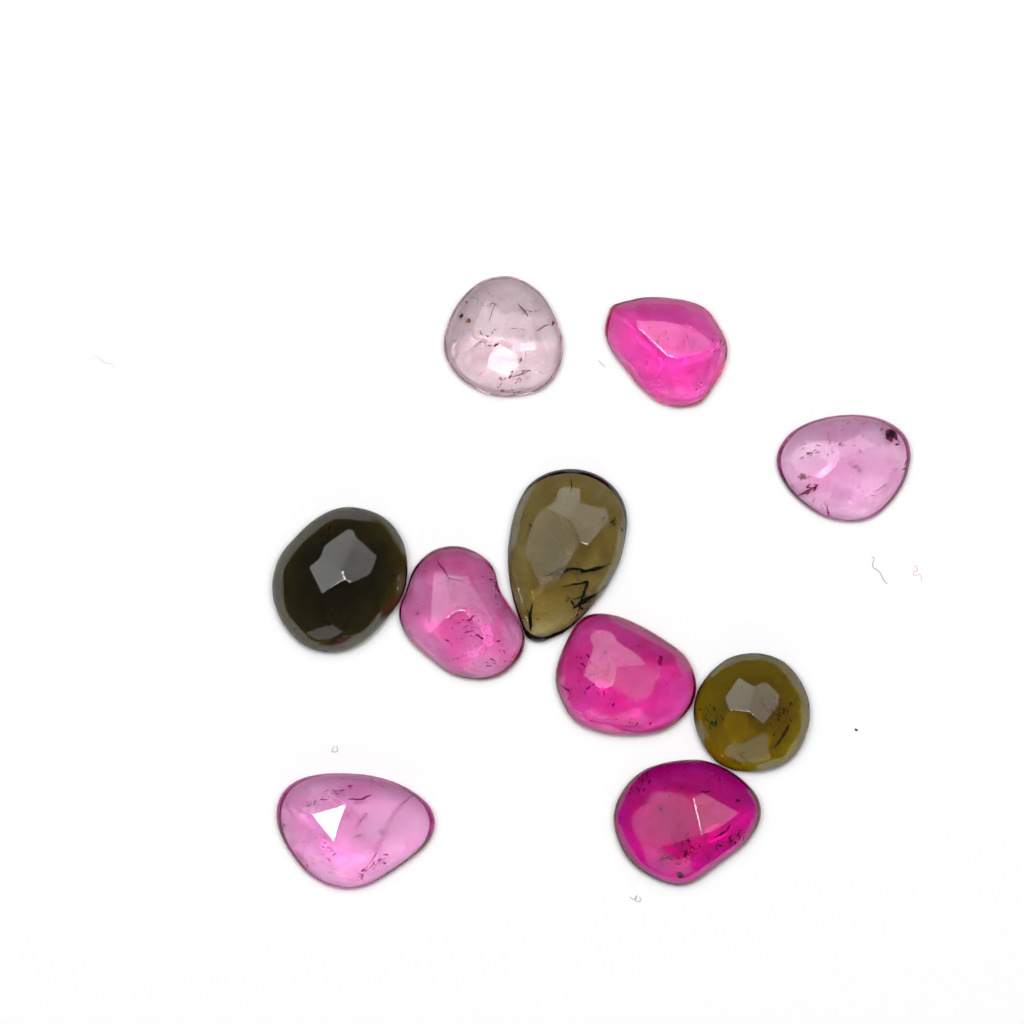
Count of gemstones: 10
